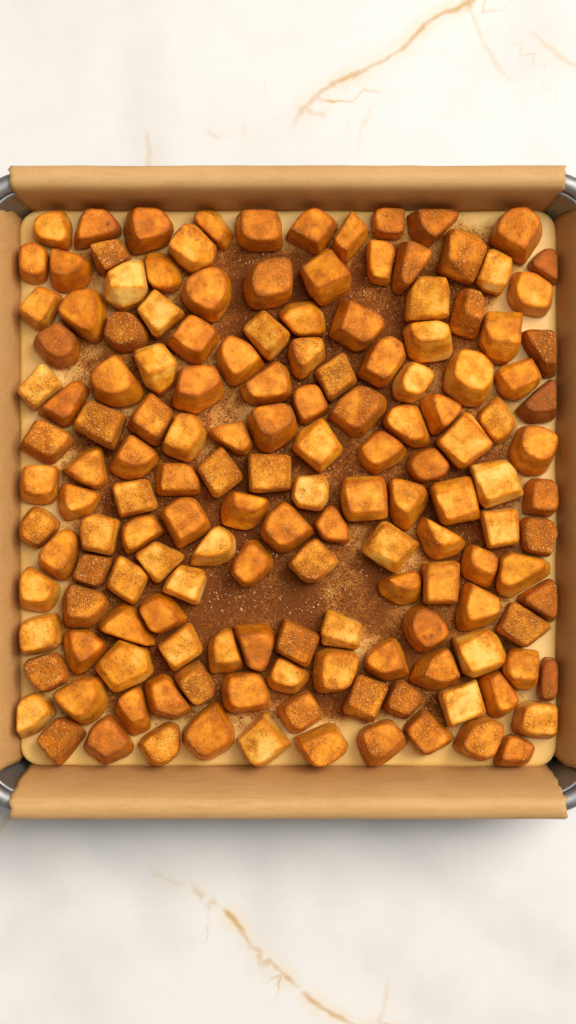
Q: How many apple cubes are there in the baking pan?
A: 152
